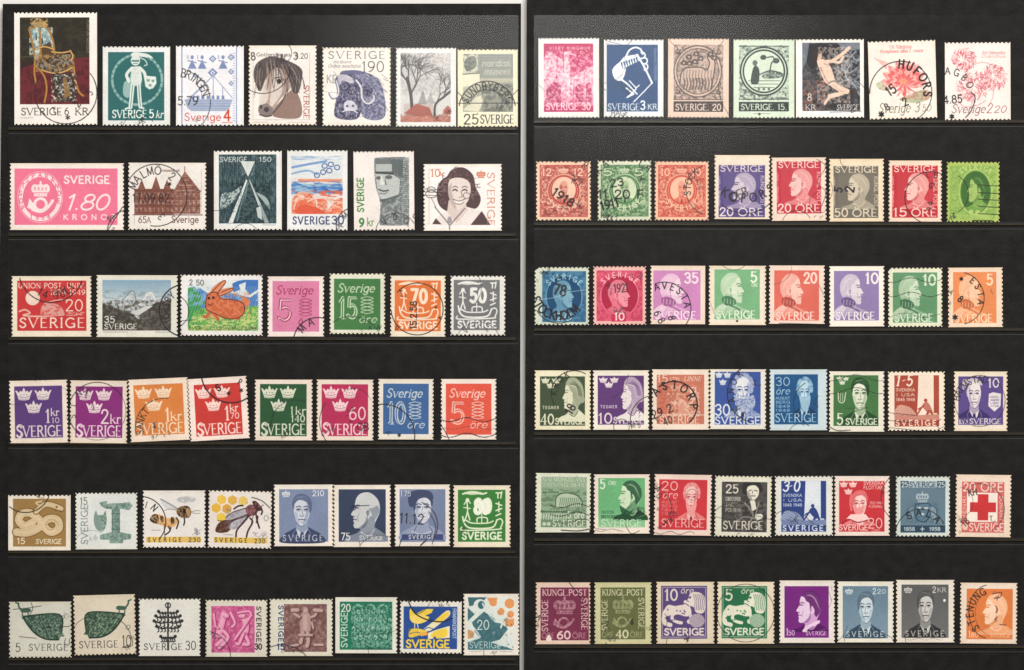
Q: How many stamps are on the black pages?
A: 91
